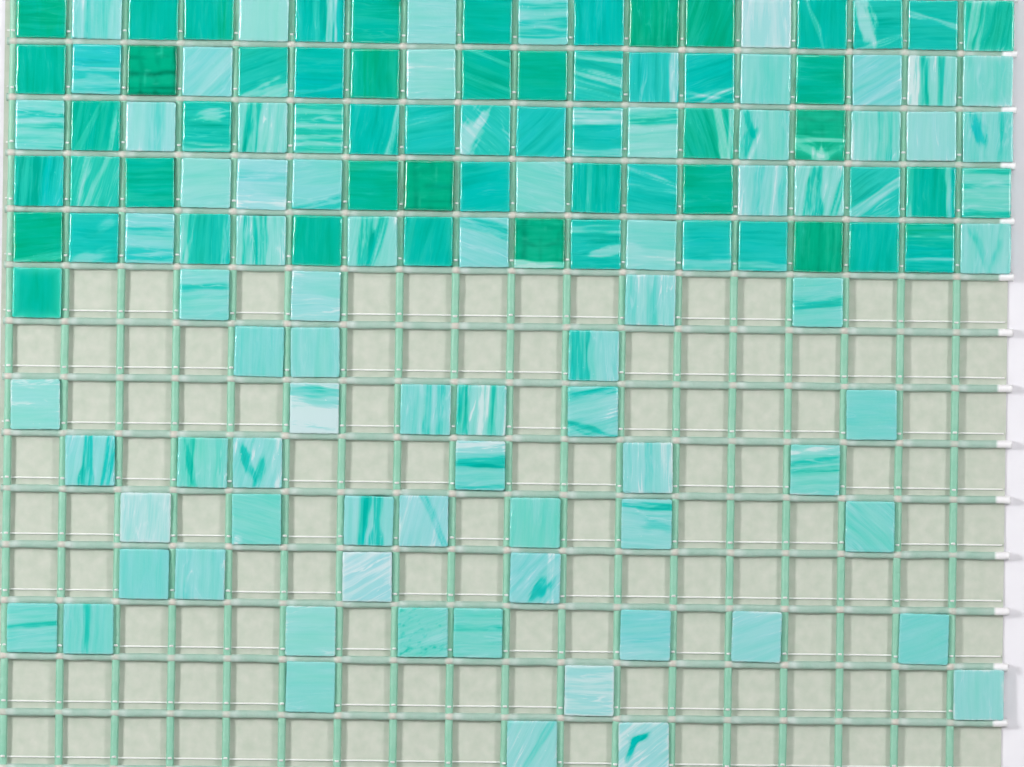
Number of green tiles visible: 59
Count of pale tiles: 75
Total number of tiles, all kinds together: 134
